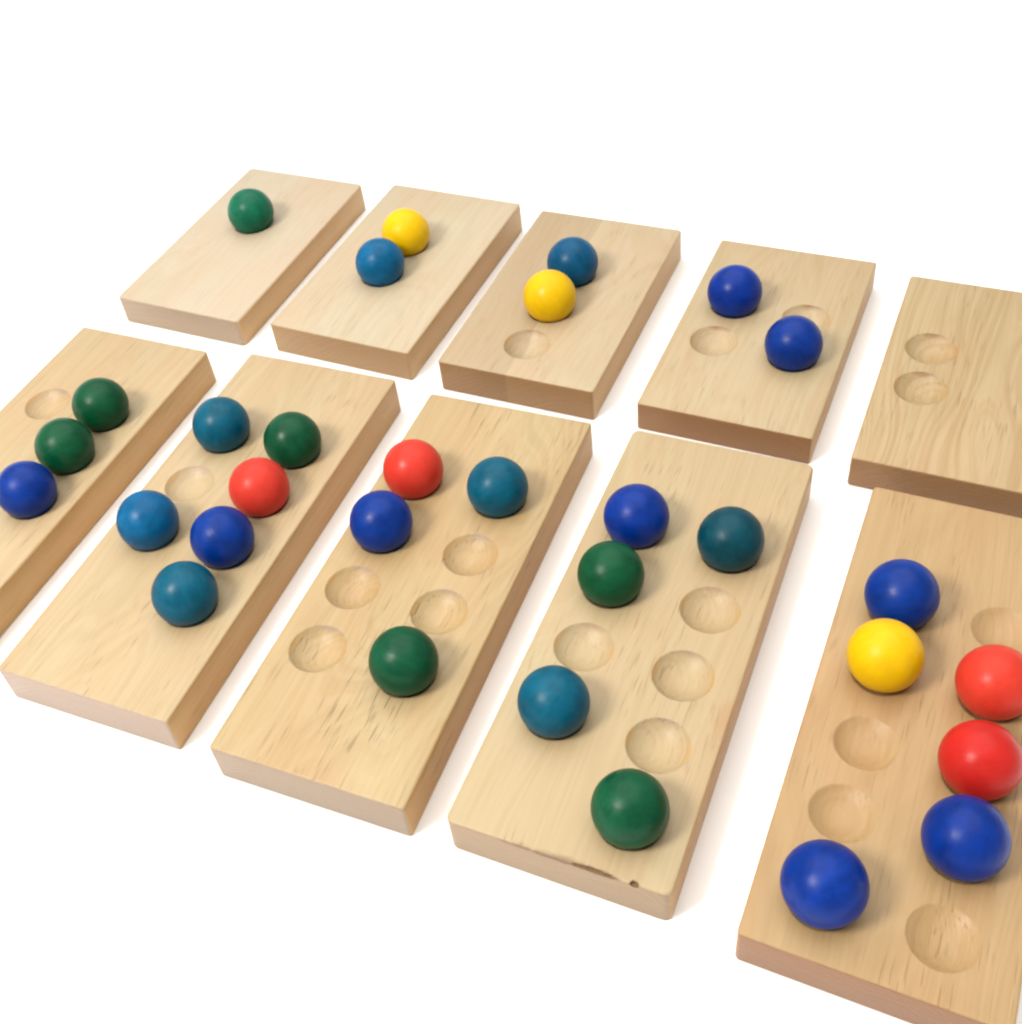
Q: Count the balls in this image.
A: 31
